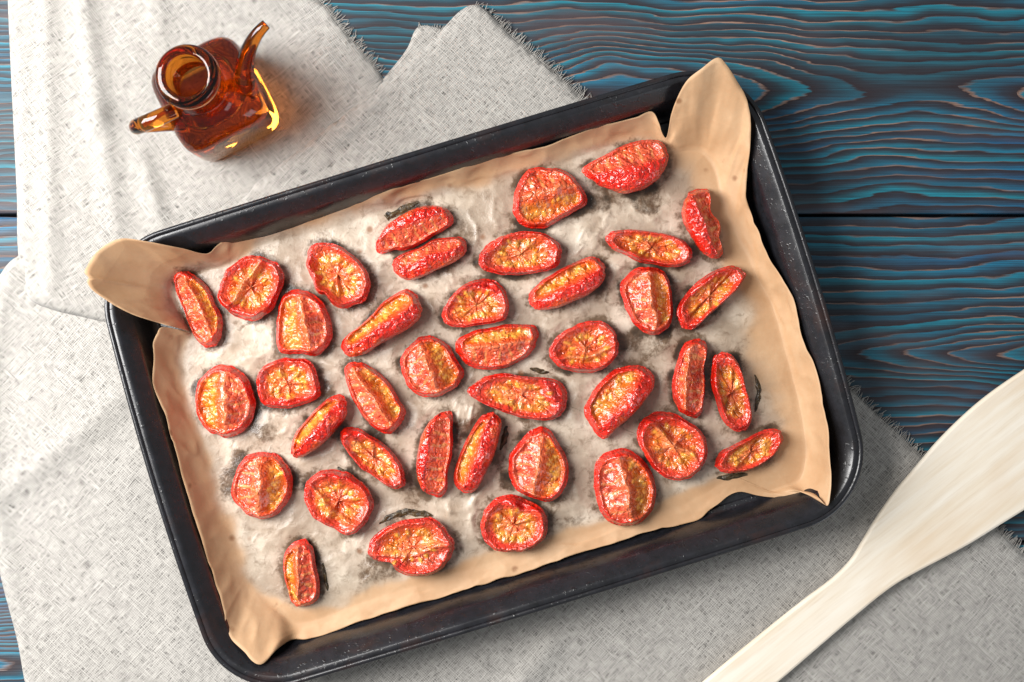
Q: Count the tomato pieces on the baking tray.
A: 39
